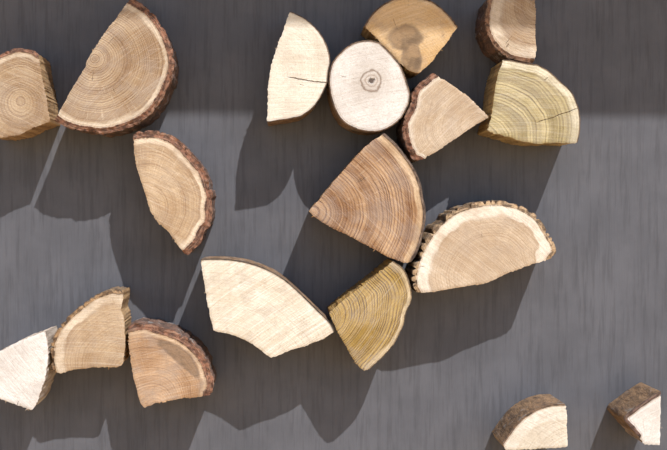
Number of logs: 18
